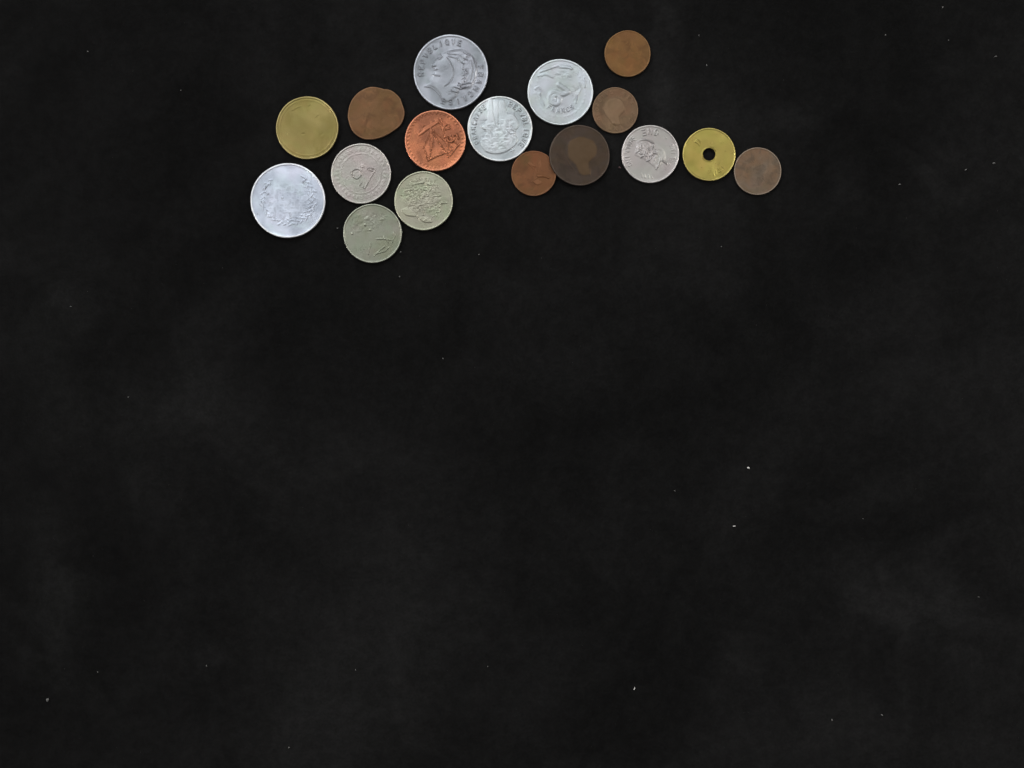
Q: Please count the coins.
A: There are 17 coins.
